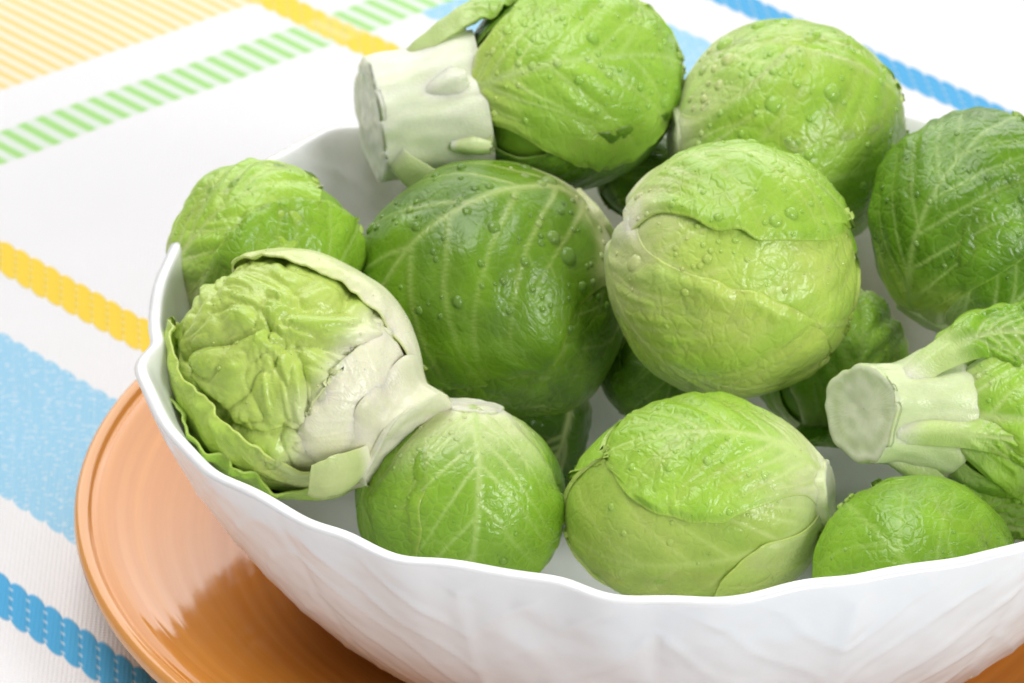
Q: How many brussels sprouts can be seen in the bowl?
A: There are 14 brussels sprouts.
